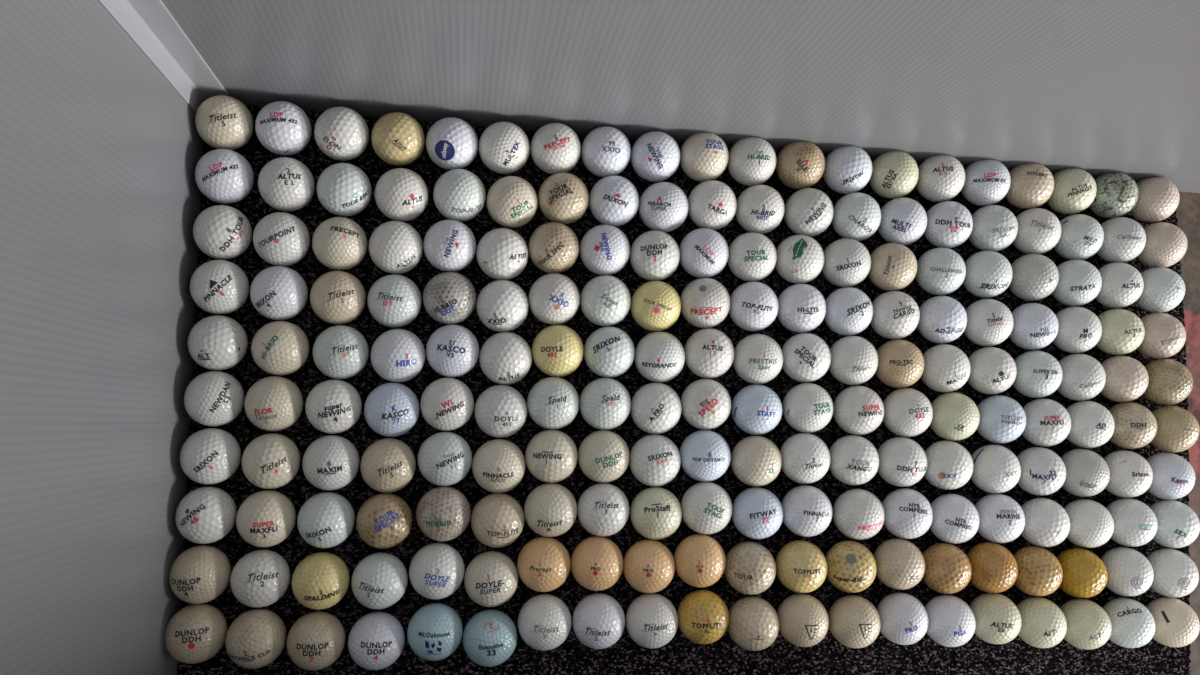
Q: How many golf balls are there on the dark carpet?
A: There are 200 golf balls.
